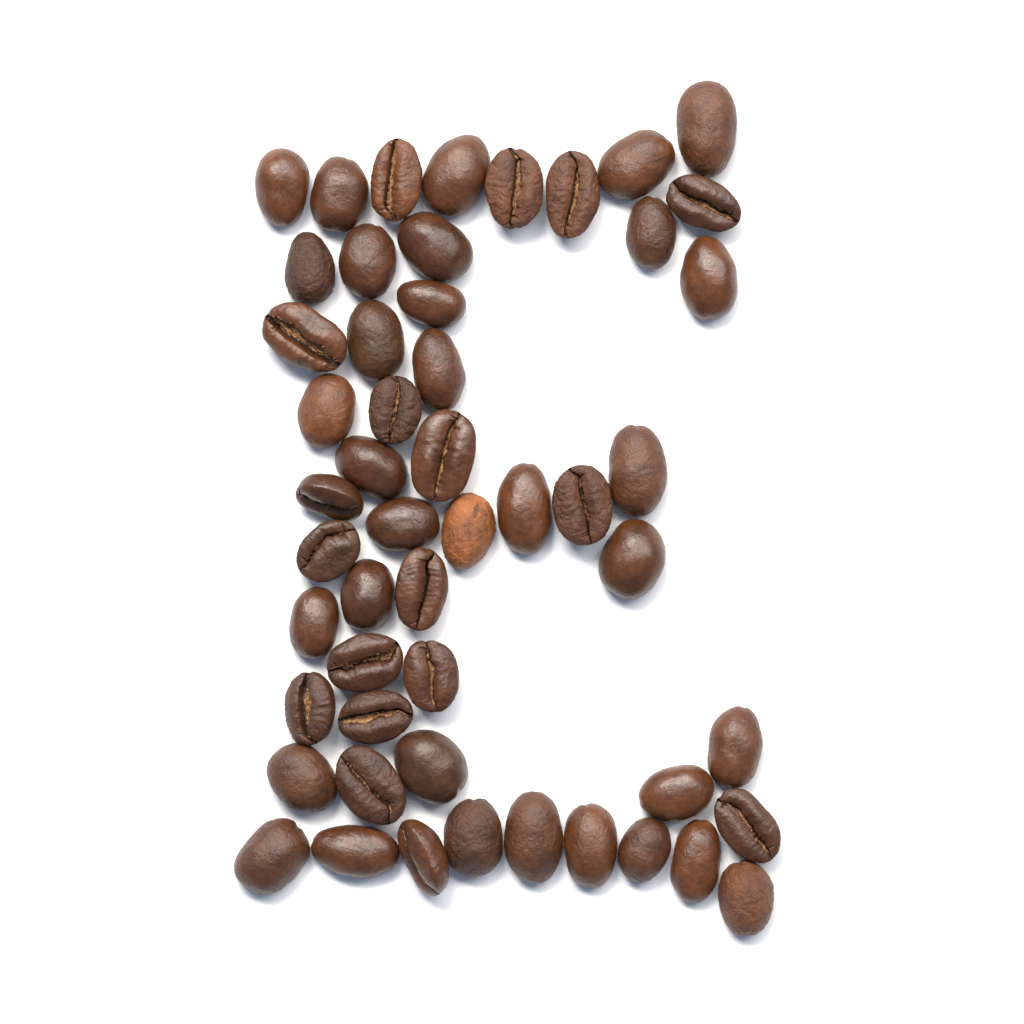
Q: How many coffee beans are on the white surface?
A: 52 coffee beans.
